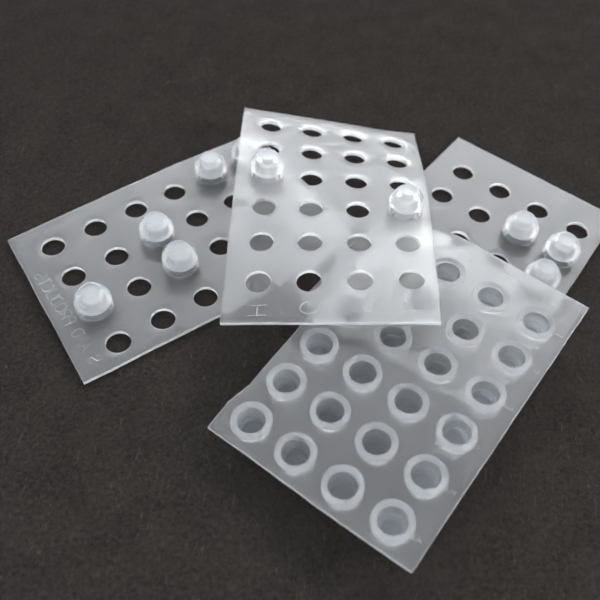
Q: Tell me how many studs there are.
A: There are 10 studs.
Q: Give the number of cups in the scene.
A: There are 22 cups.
